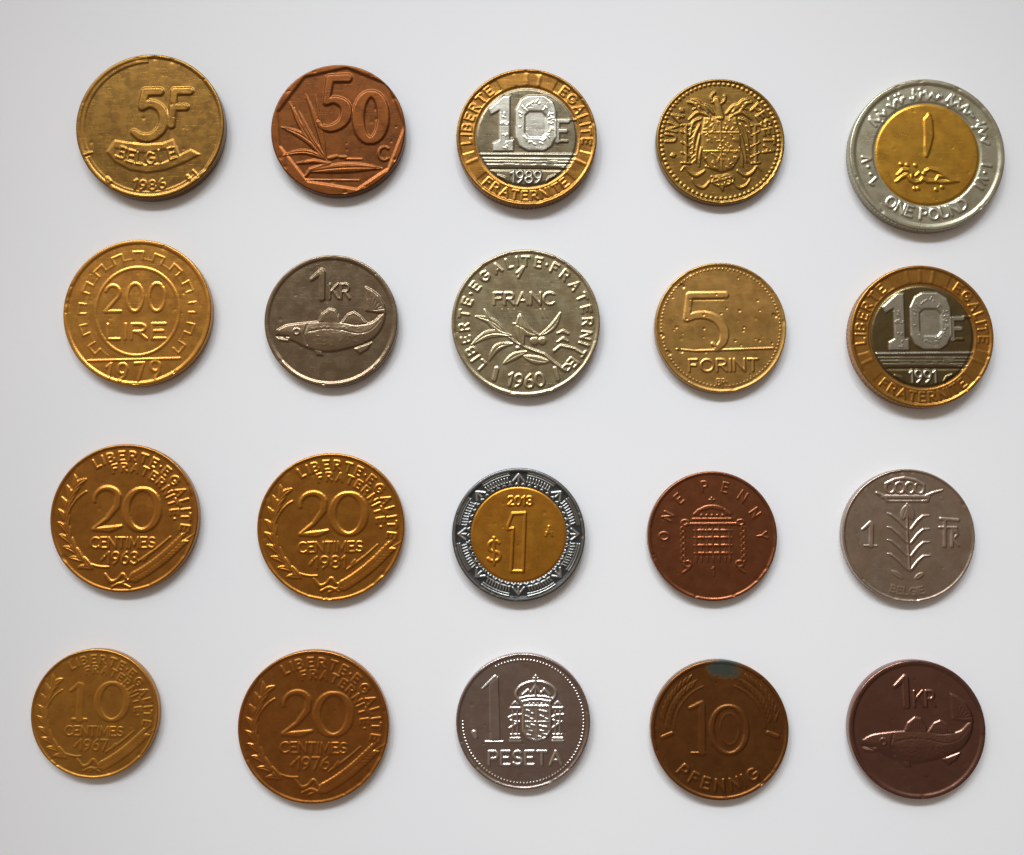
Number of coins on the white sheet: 20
